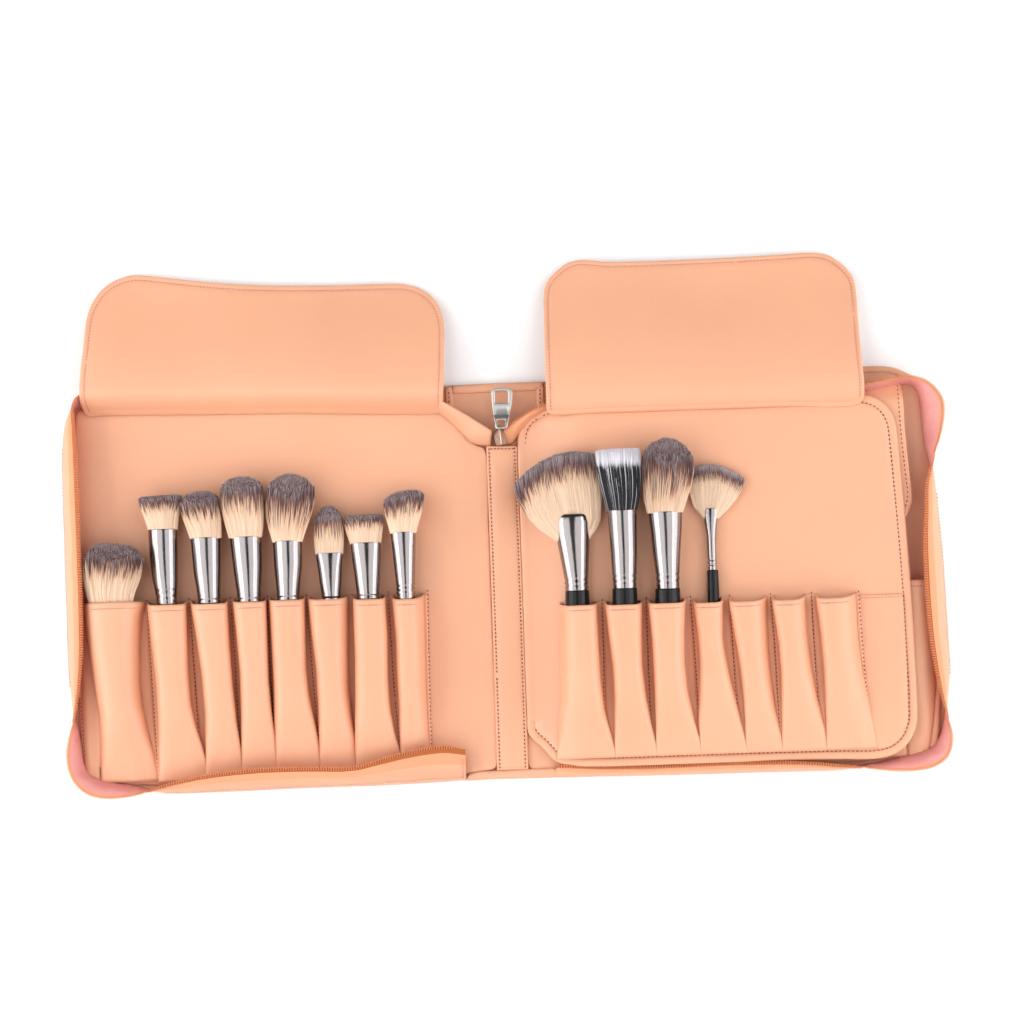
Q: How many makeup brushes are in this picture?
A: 12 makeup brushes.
